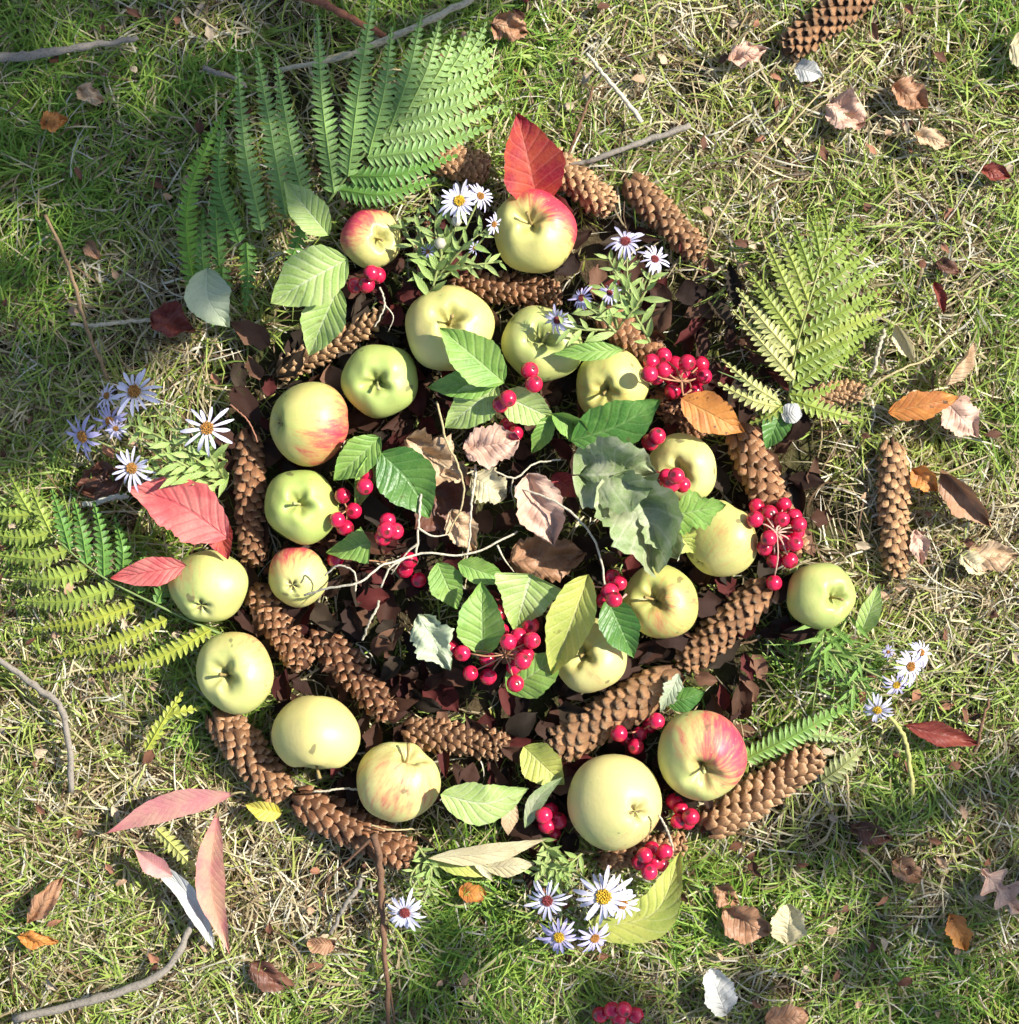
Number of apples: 20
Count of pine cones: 21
